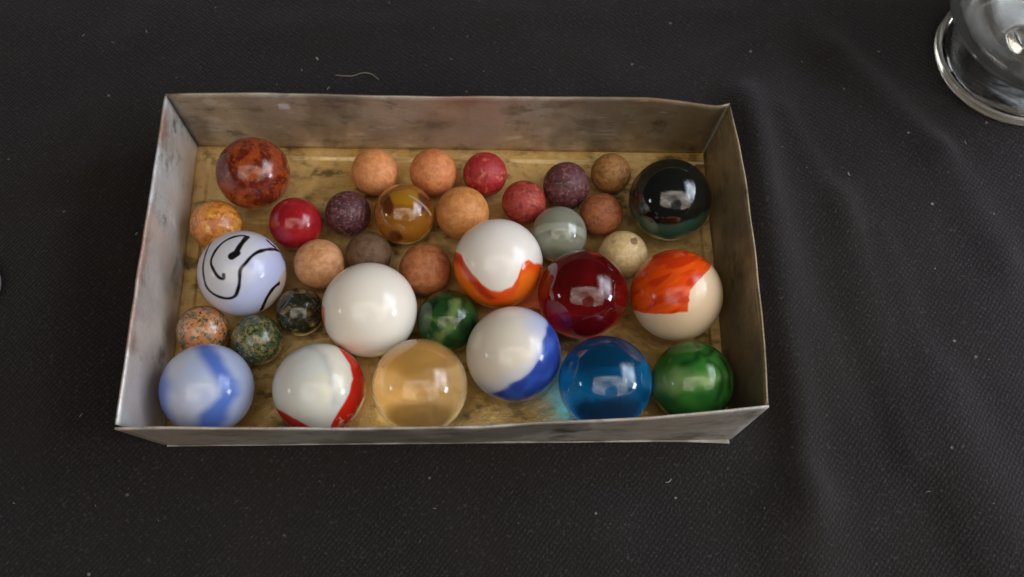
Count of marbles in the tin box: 34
